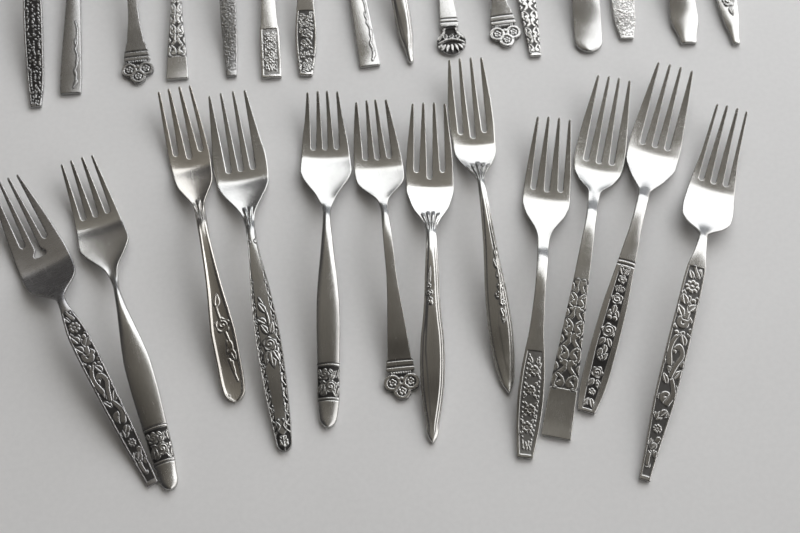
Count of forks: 12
